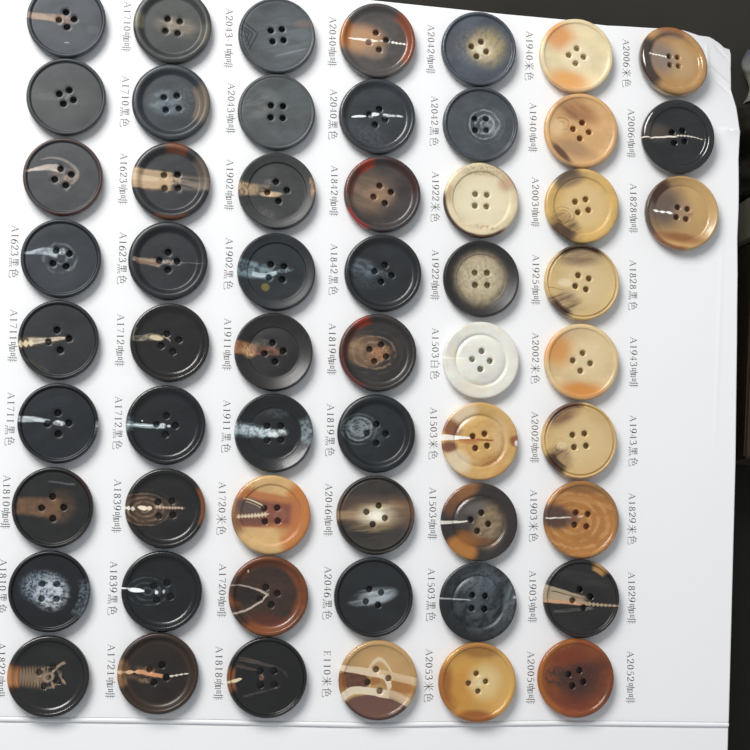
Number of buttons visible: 57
